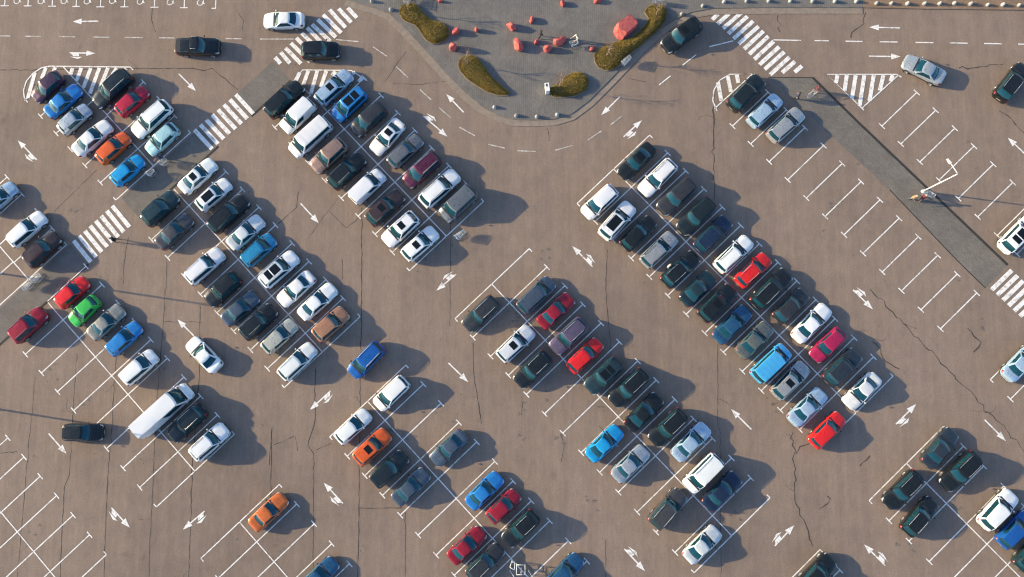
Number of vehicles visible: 136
